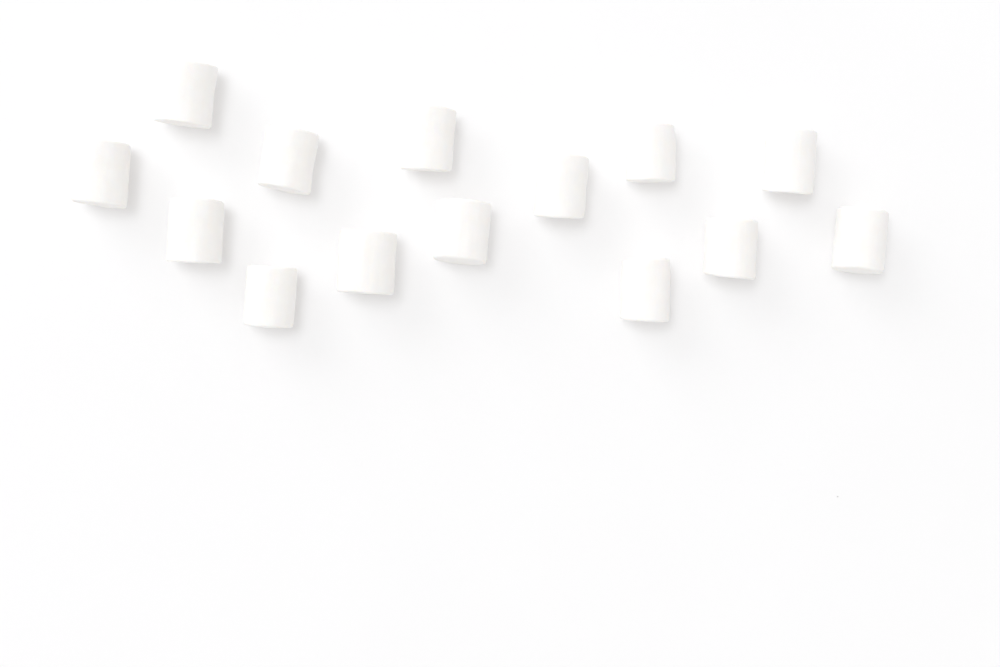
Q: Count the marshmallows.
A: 14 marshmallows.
